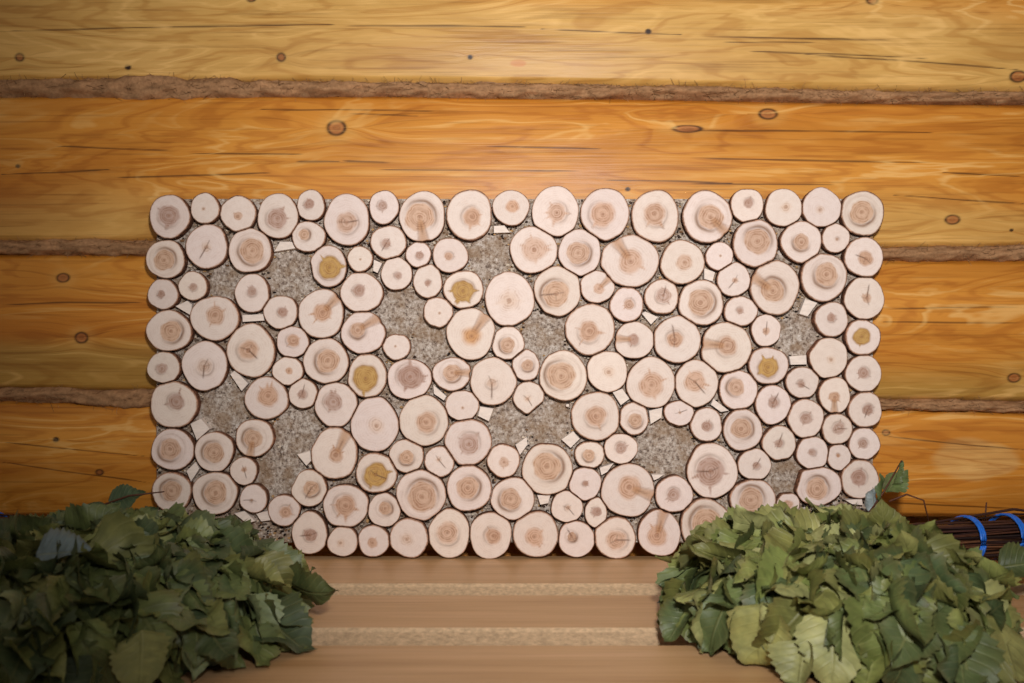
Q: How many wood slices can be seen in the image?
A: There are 157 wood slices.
